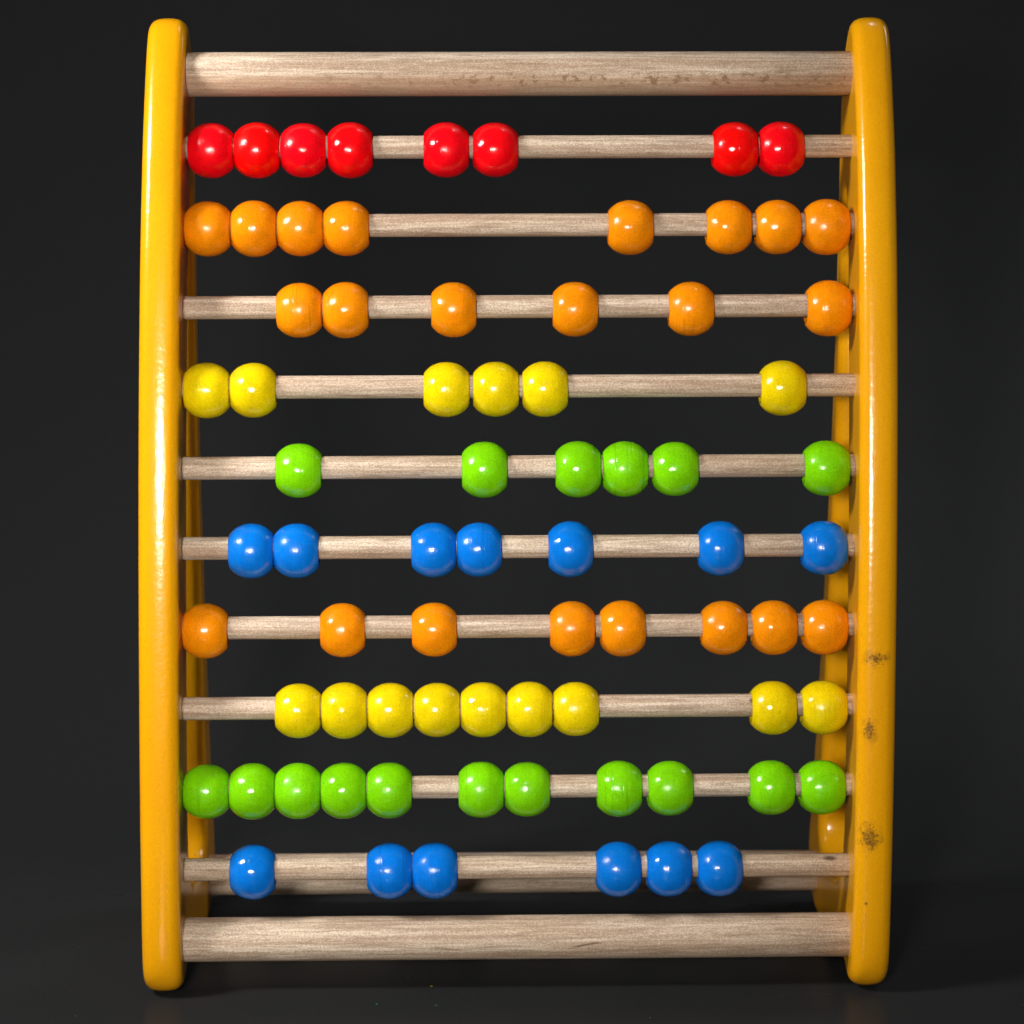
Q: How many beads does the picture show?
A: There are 75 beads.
